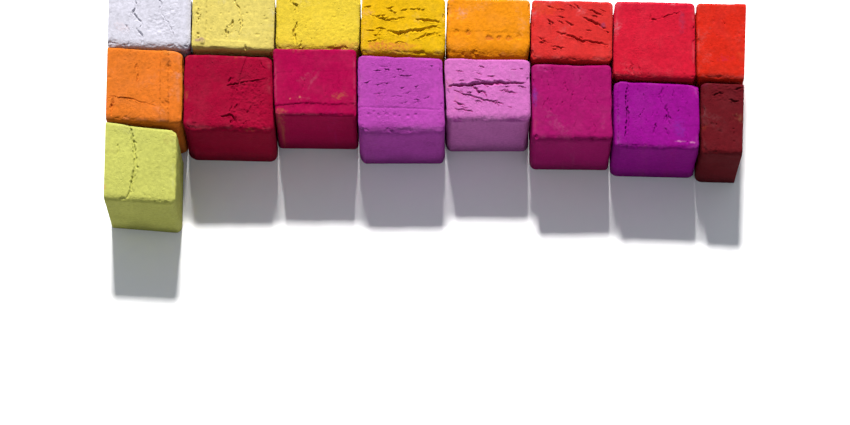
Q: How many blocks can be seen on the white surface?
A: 17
